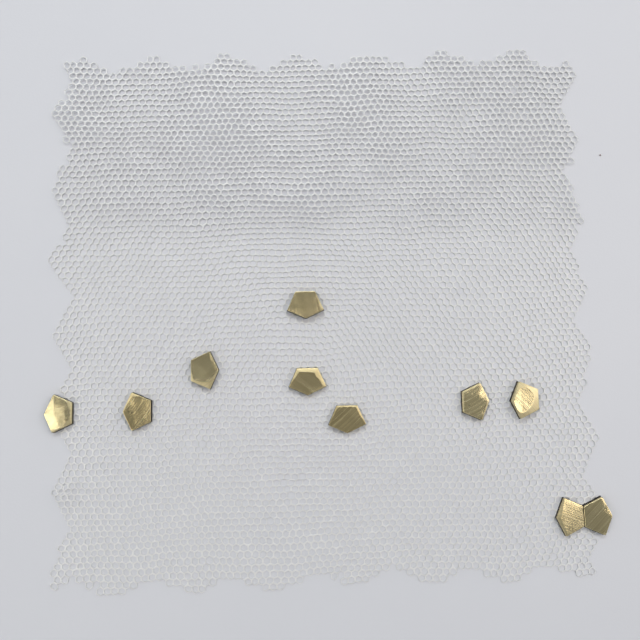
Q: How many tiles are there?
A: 10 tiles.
